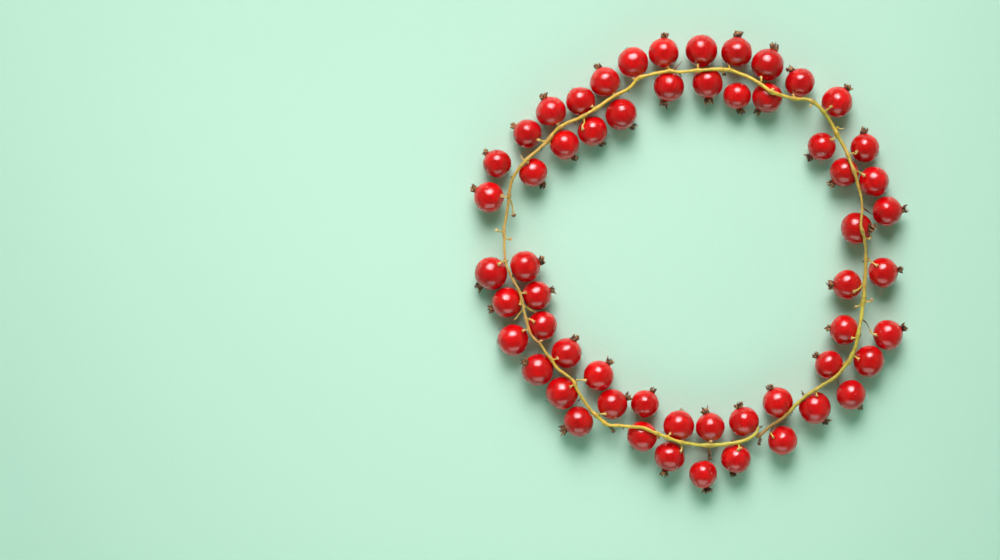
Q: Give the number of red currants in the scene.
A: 57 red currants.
